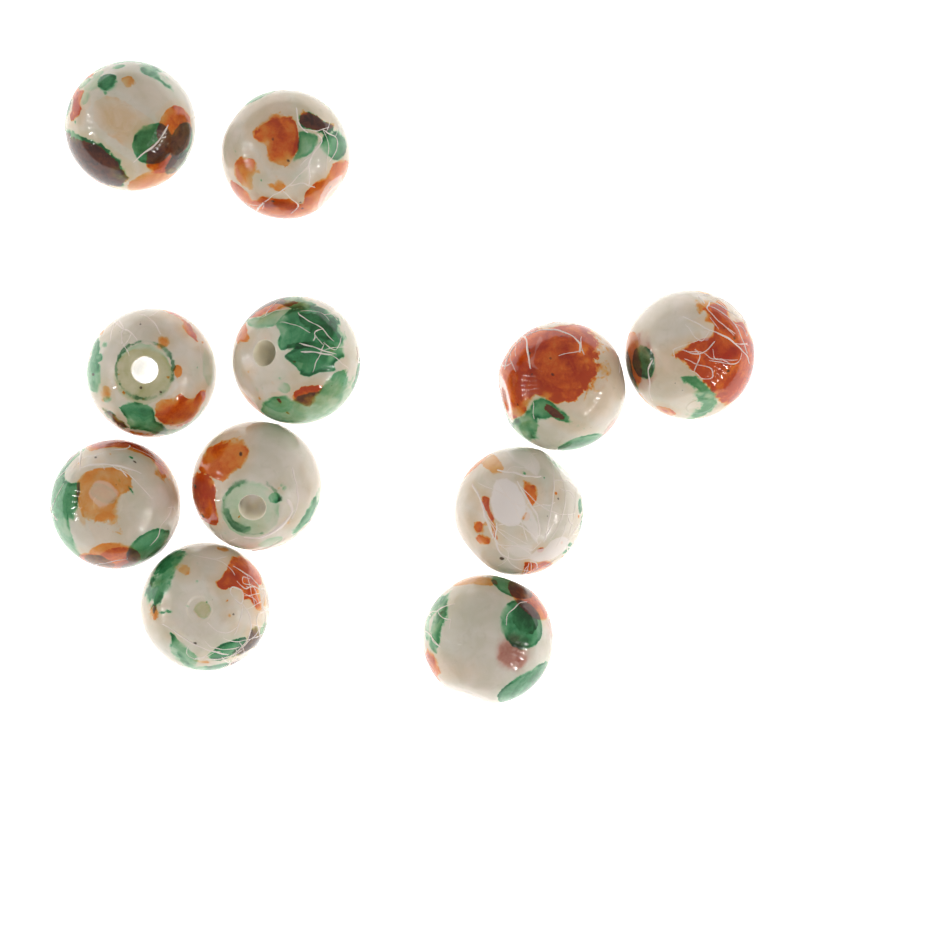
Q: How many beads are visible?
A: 11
